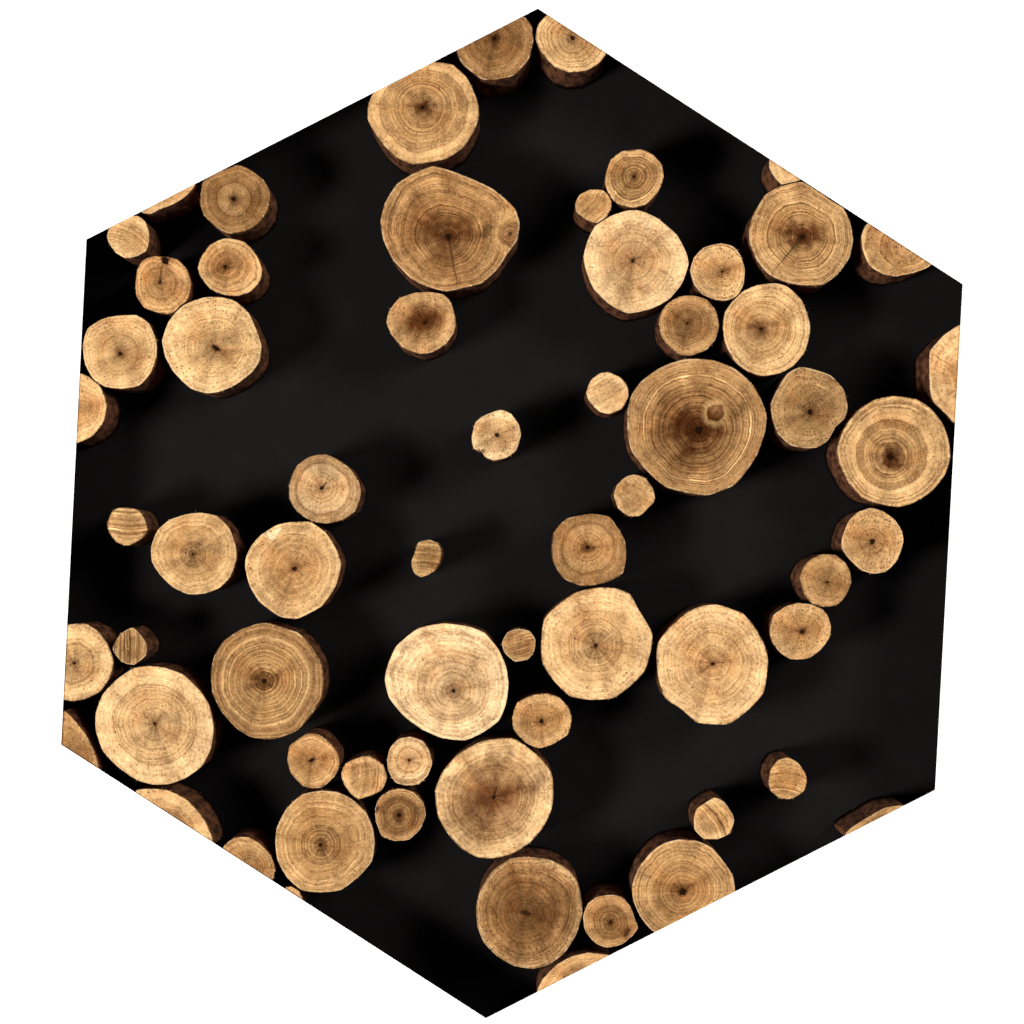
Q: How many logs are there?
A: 64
